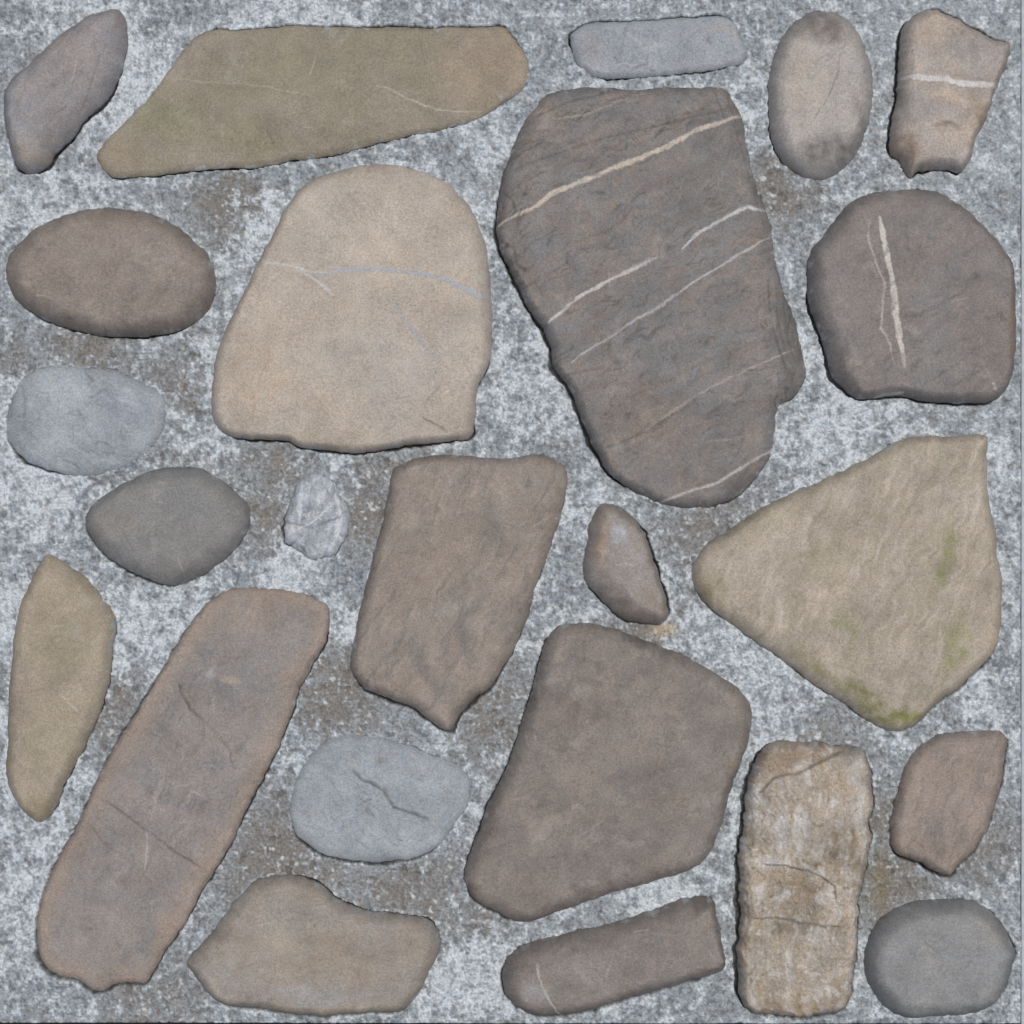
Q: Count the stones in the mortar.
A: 24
